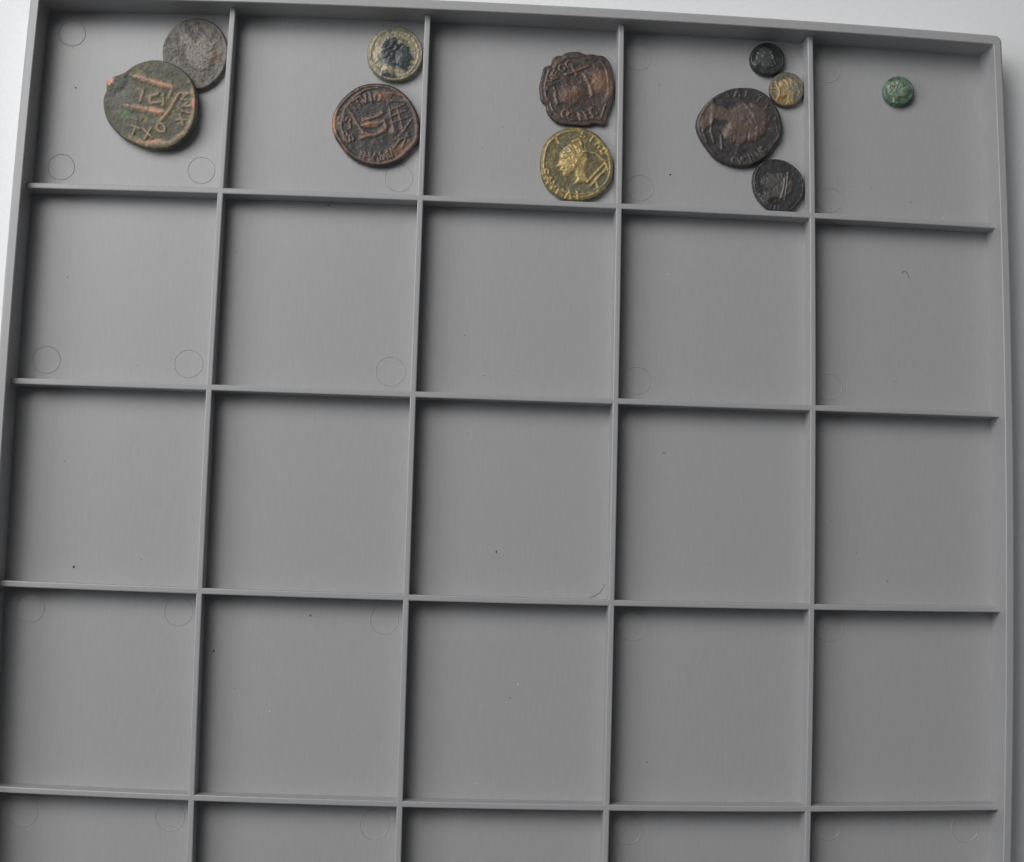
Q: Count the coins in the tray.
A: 11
